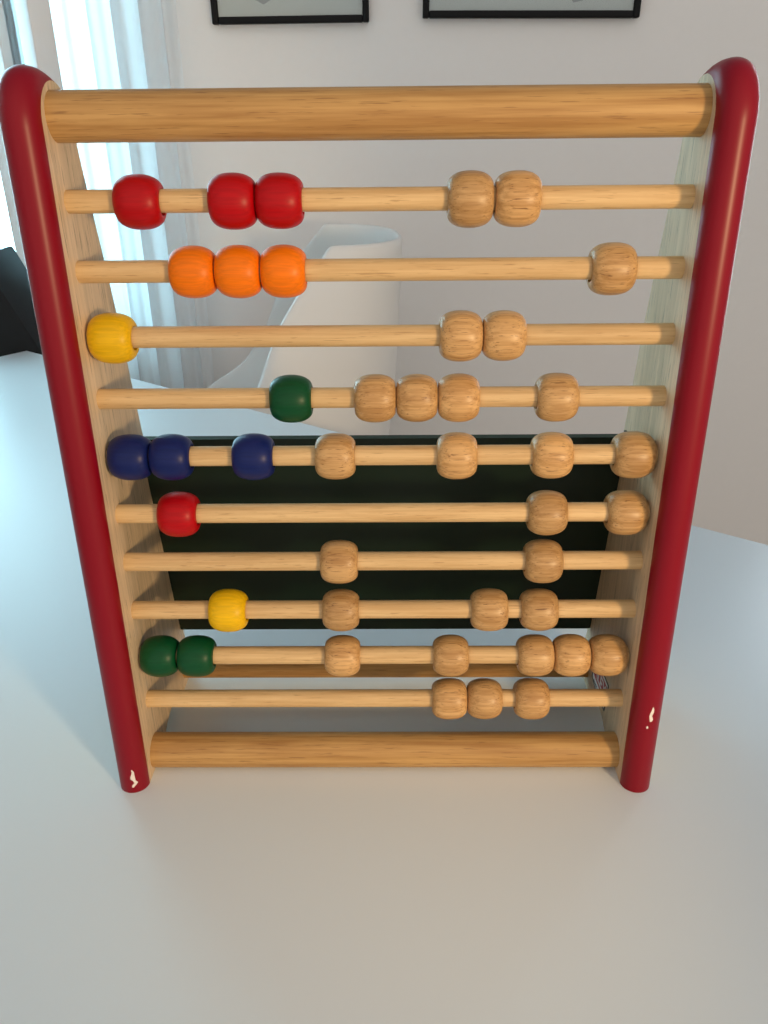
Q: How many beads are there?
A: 43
